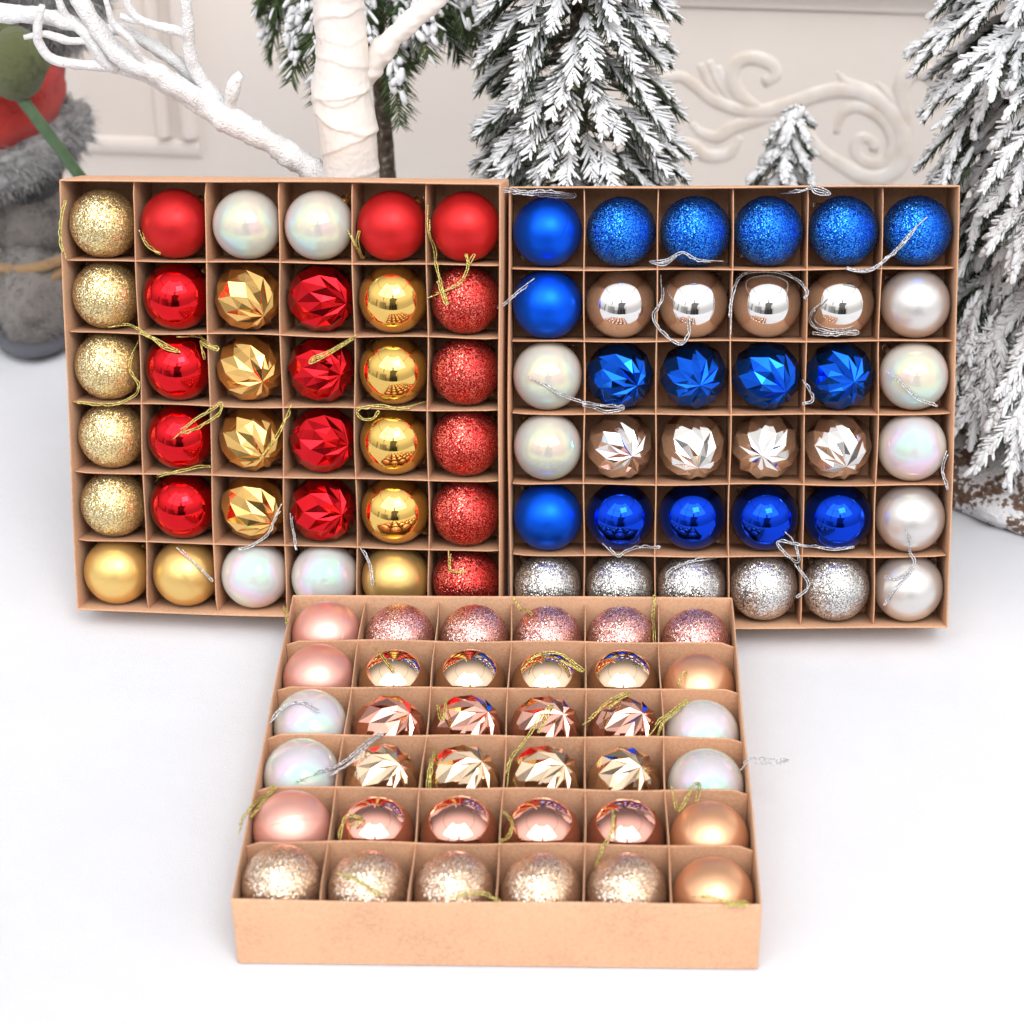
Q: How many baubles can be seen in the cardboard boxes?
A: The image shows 108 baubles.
